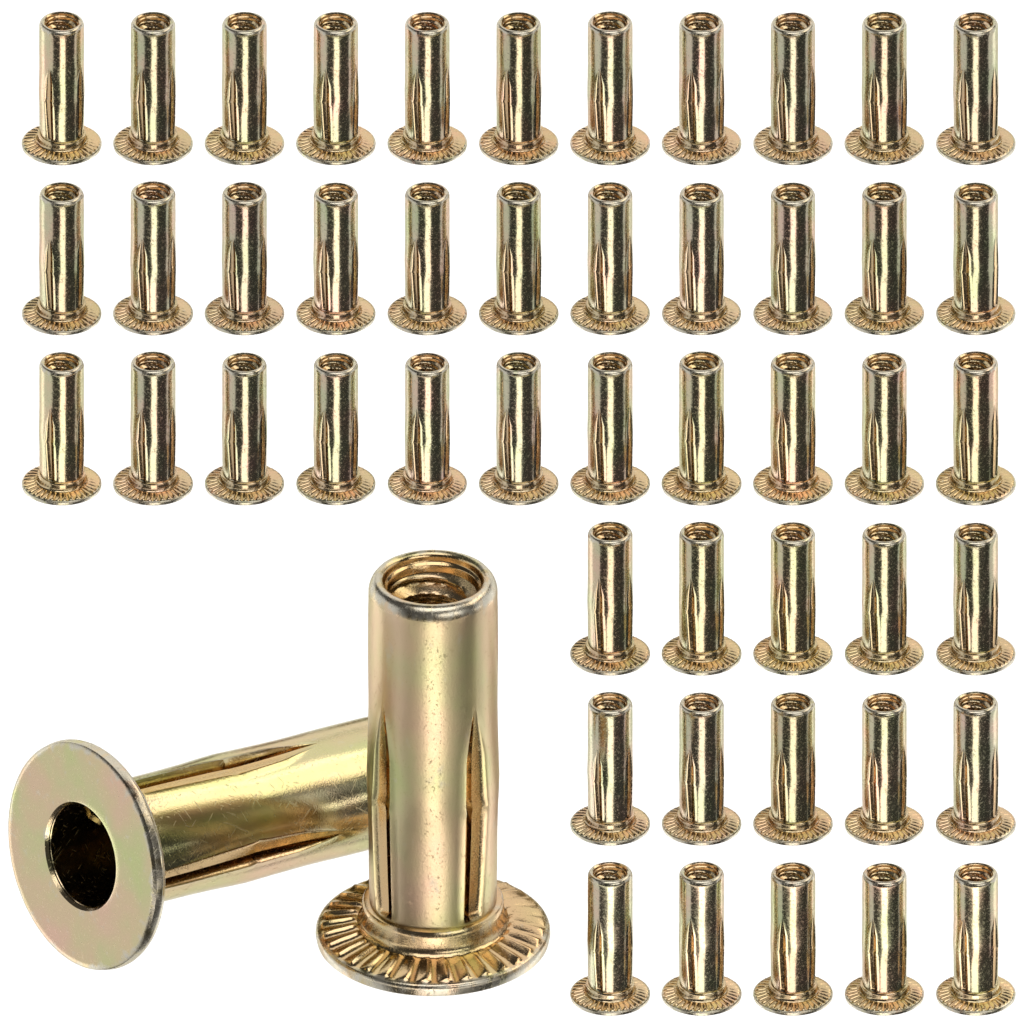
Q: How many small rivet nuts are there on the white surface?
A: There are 48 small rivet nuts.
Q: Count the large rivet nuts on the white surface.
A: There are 2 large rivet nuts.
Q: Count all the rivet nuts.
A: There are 50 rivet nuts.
